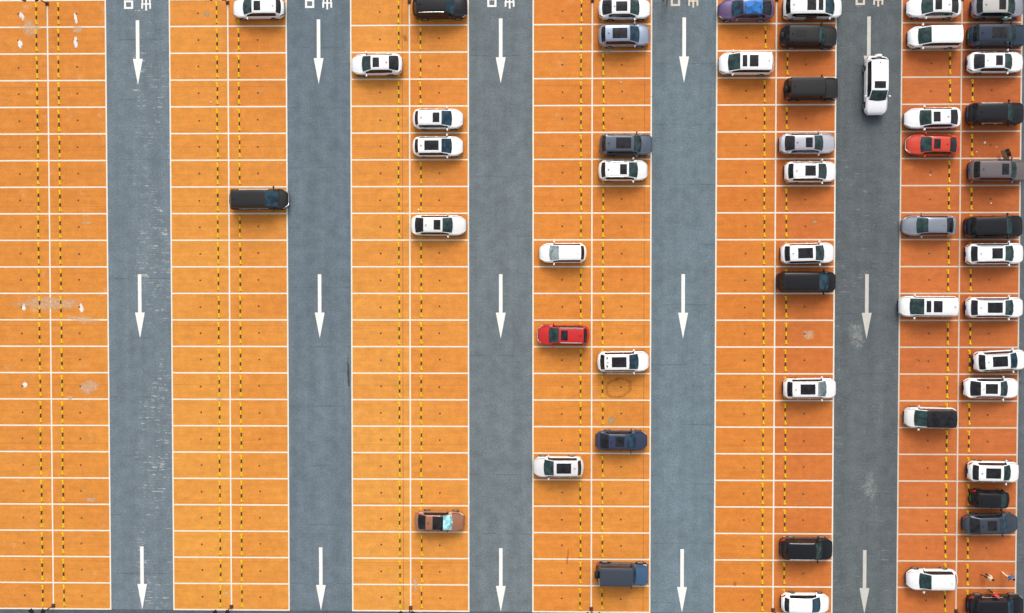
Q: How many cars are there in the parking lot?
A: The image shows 53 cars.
